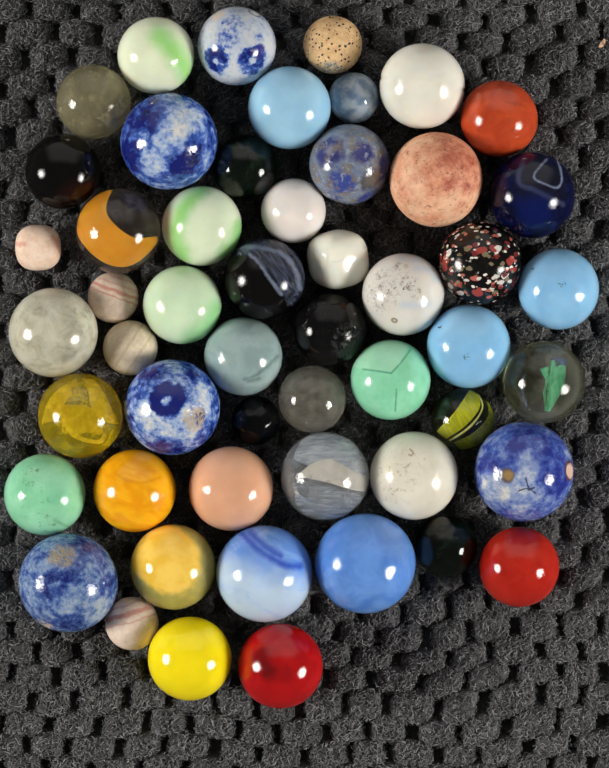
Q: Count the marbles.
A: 52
